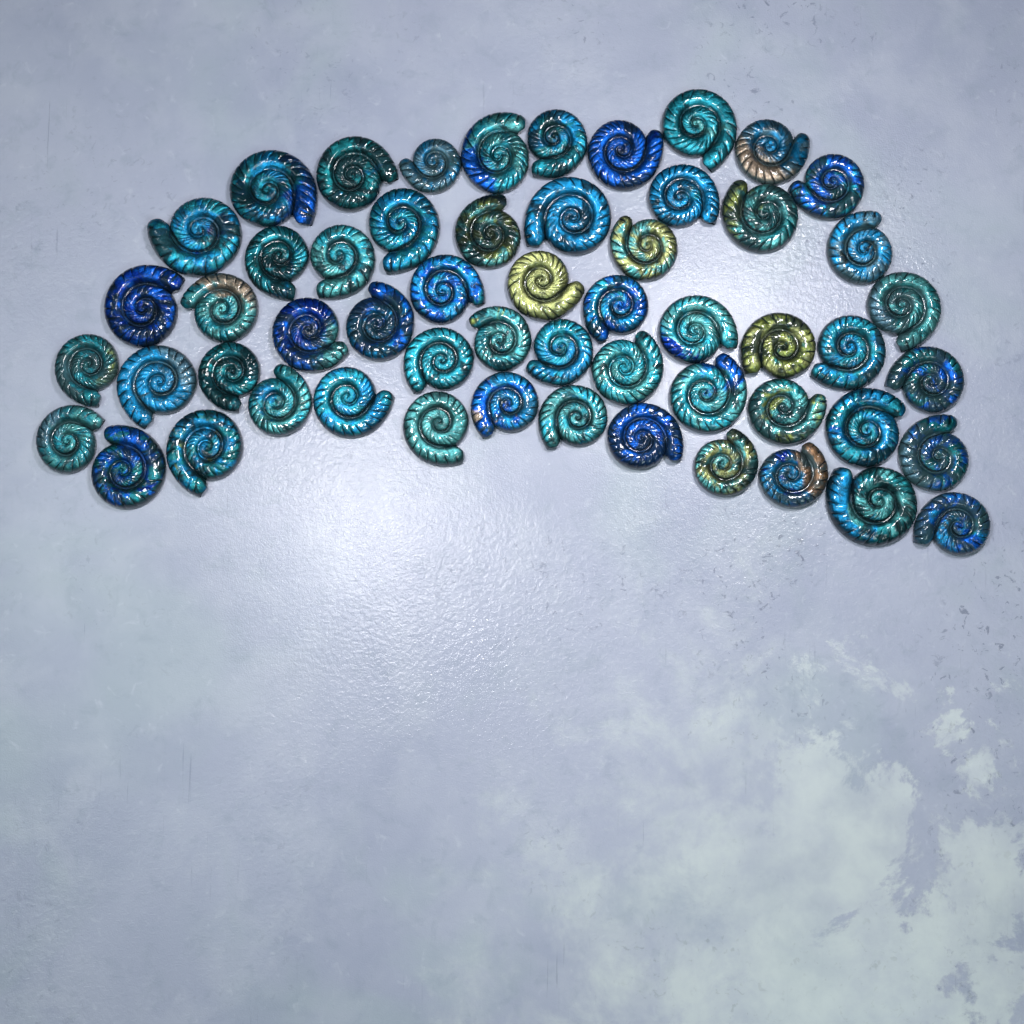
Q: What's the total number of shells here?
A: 55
